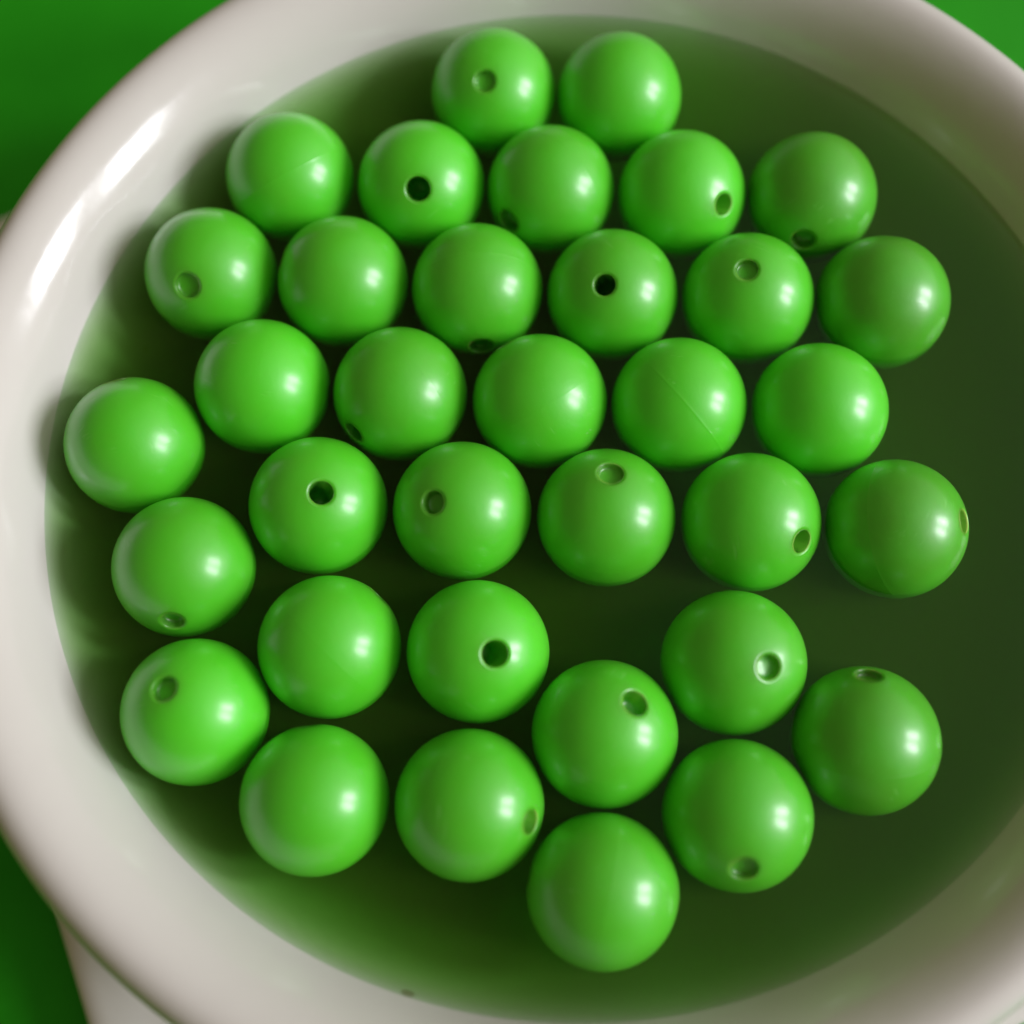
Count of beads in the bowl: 35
